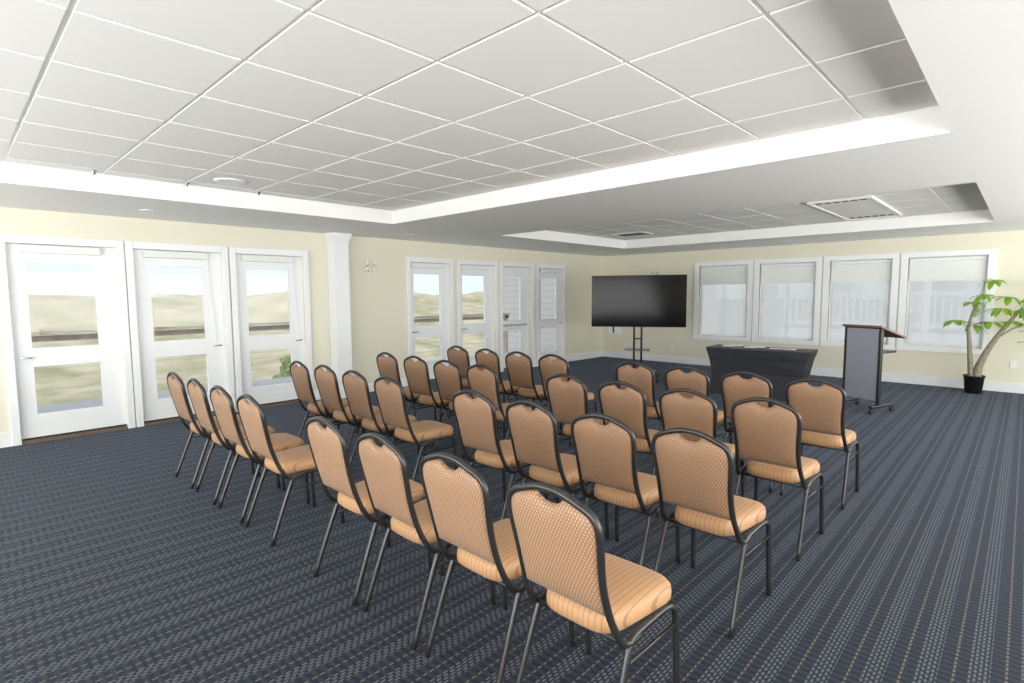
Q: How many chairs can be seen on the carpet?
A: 32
